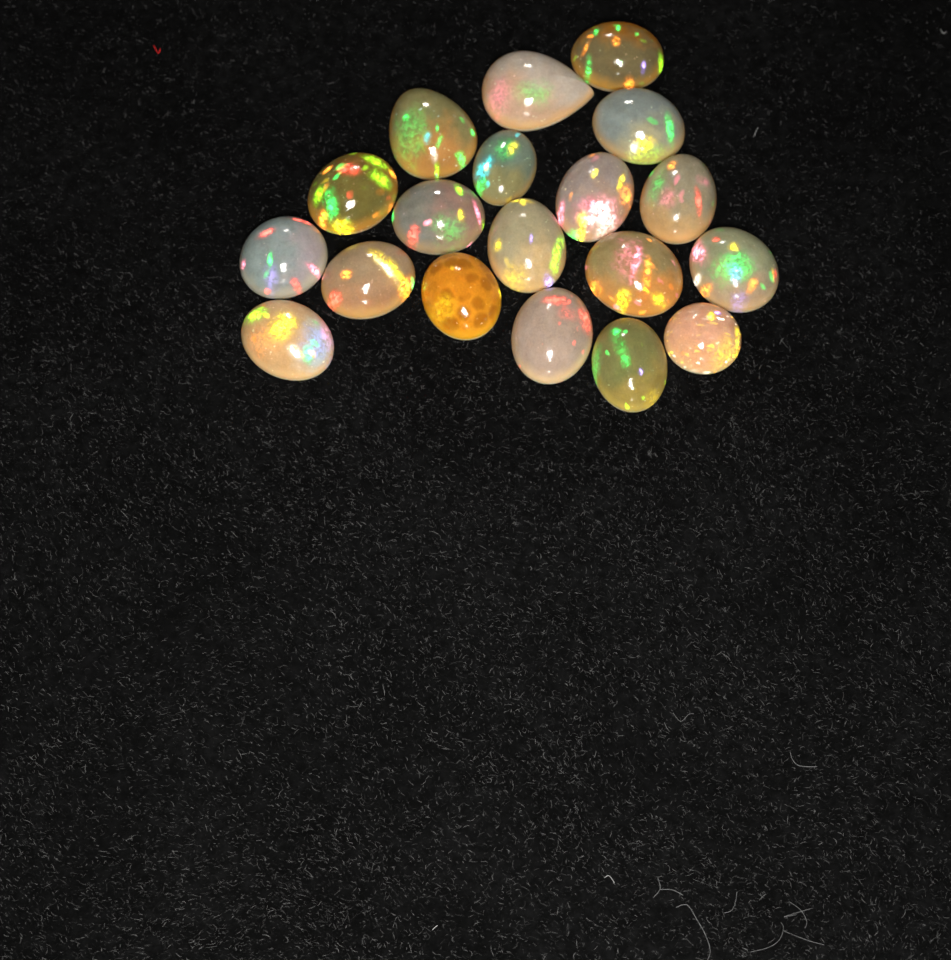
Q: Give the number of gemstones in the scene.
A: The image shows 19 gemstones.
